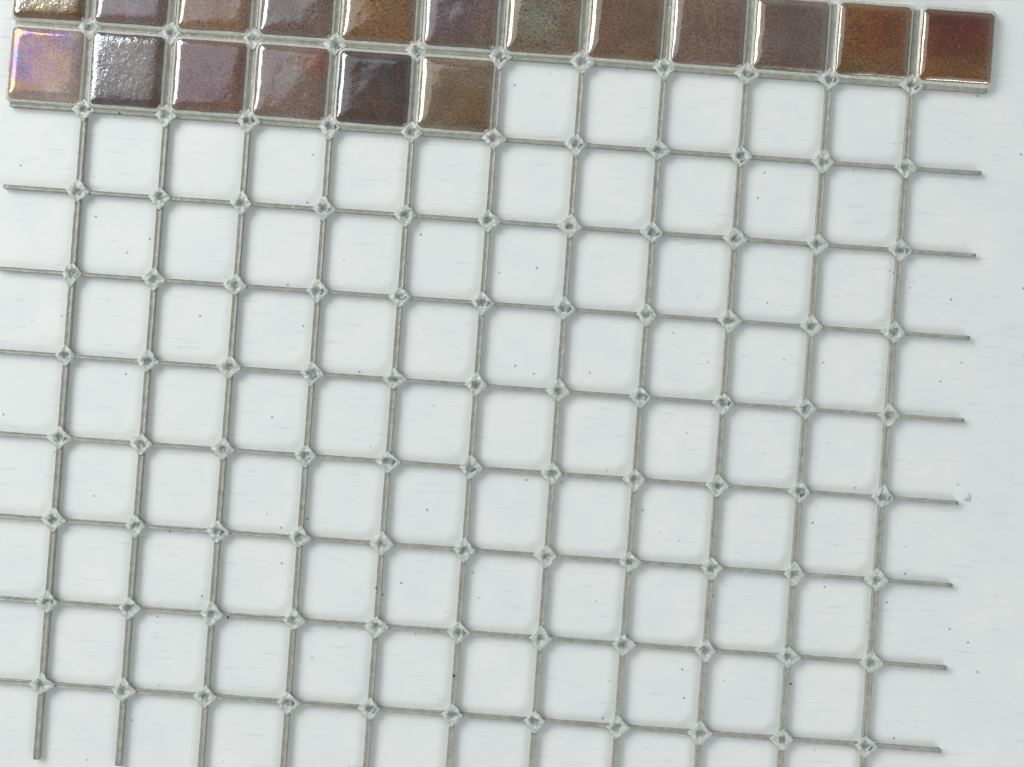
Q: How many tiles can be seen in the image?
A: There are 18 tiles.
